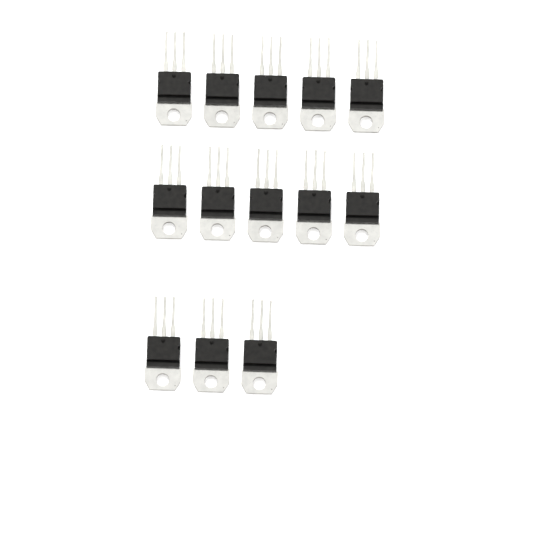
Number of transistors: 13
